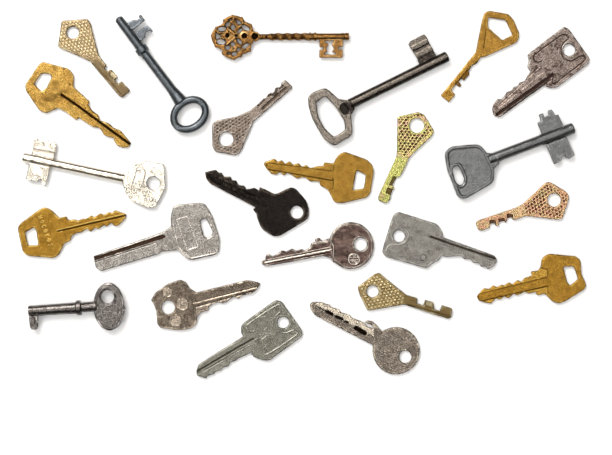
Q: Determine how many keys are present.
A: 24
